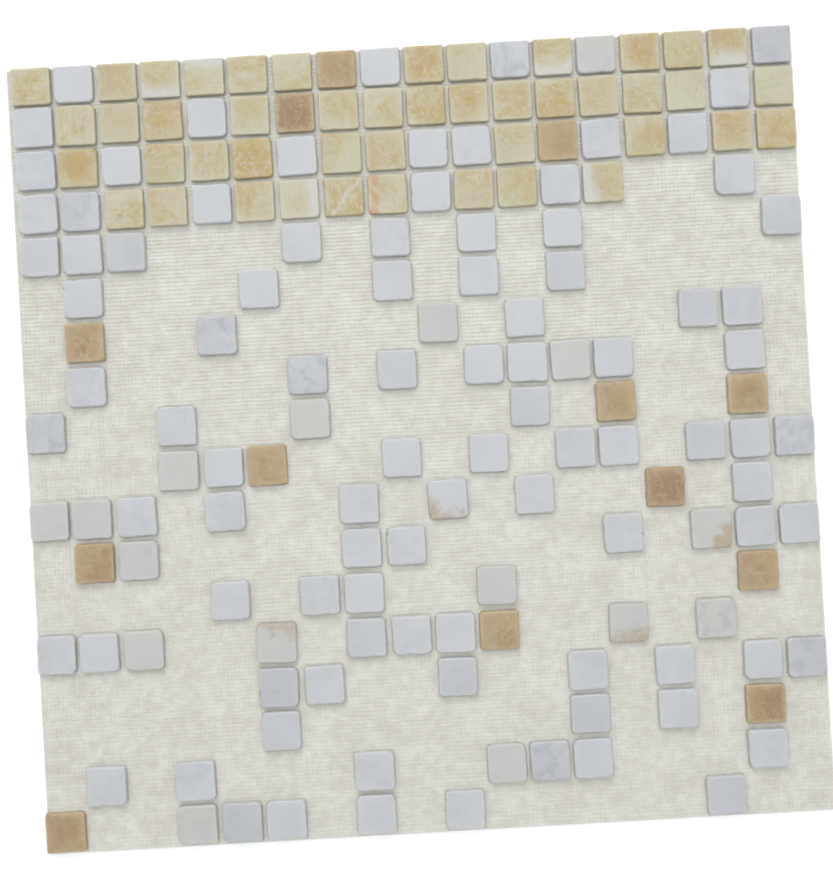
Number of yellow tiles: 45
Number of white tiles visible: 111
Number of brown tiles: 13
